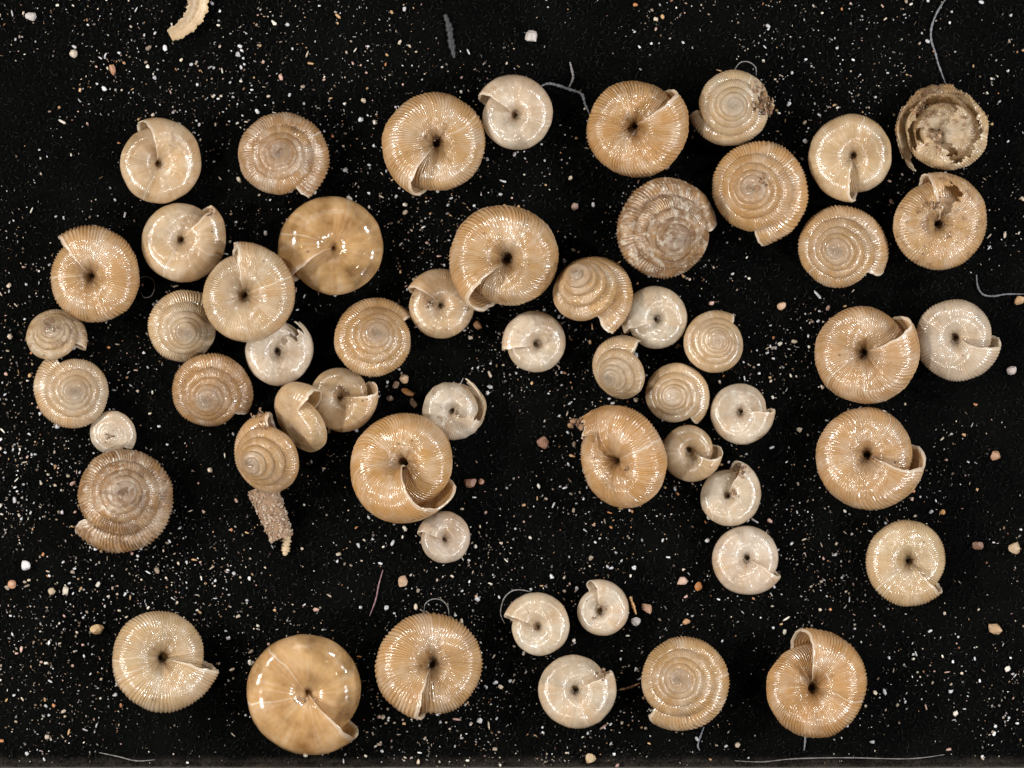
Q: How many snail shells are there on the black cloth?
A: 55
